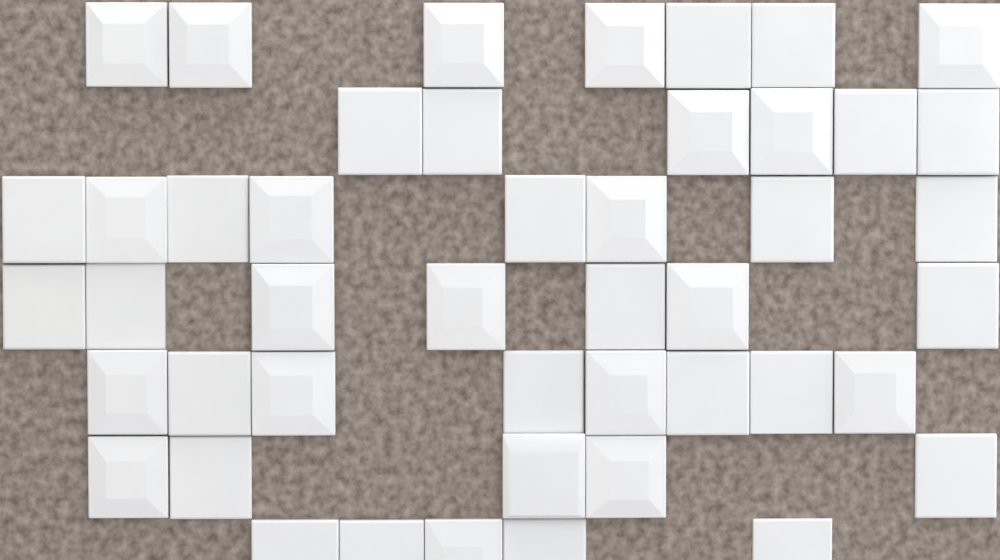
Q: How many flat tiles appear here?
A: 26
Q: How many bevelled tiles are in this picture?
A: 20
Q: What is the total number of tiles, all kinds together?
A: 46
